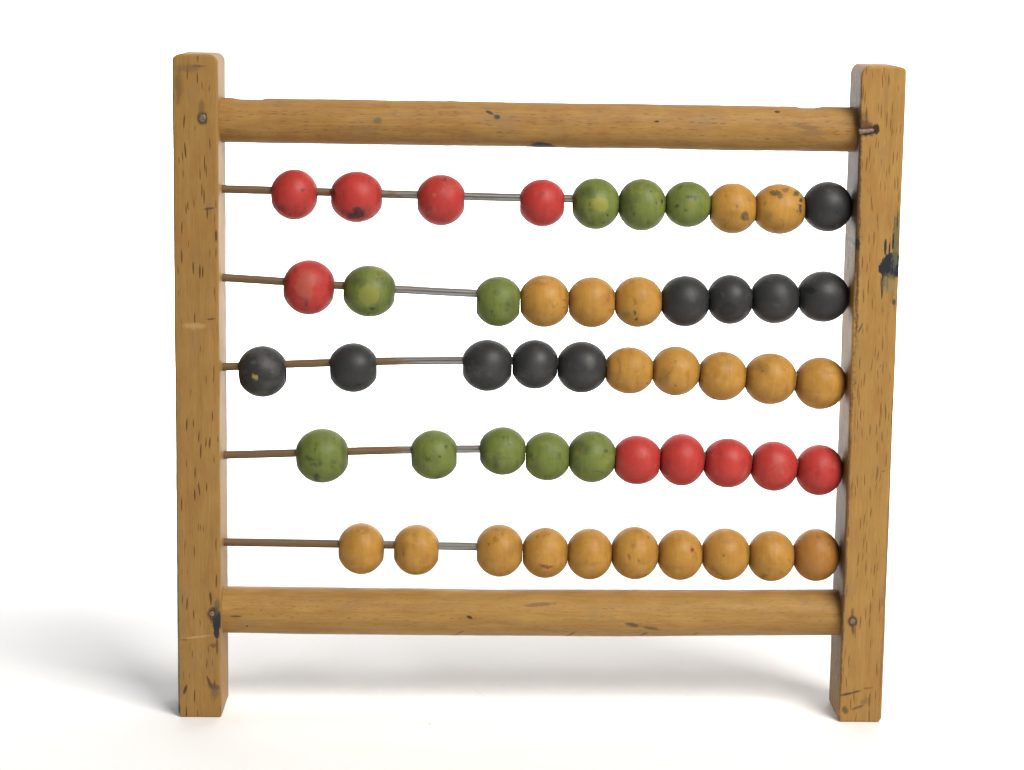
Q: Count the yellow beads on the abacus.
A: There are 20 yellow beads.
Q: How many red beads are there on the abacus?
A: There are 10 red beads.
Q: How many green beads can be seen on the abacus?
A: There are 10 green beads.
